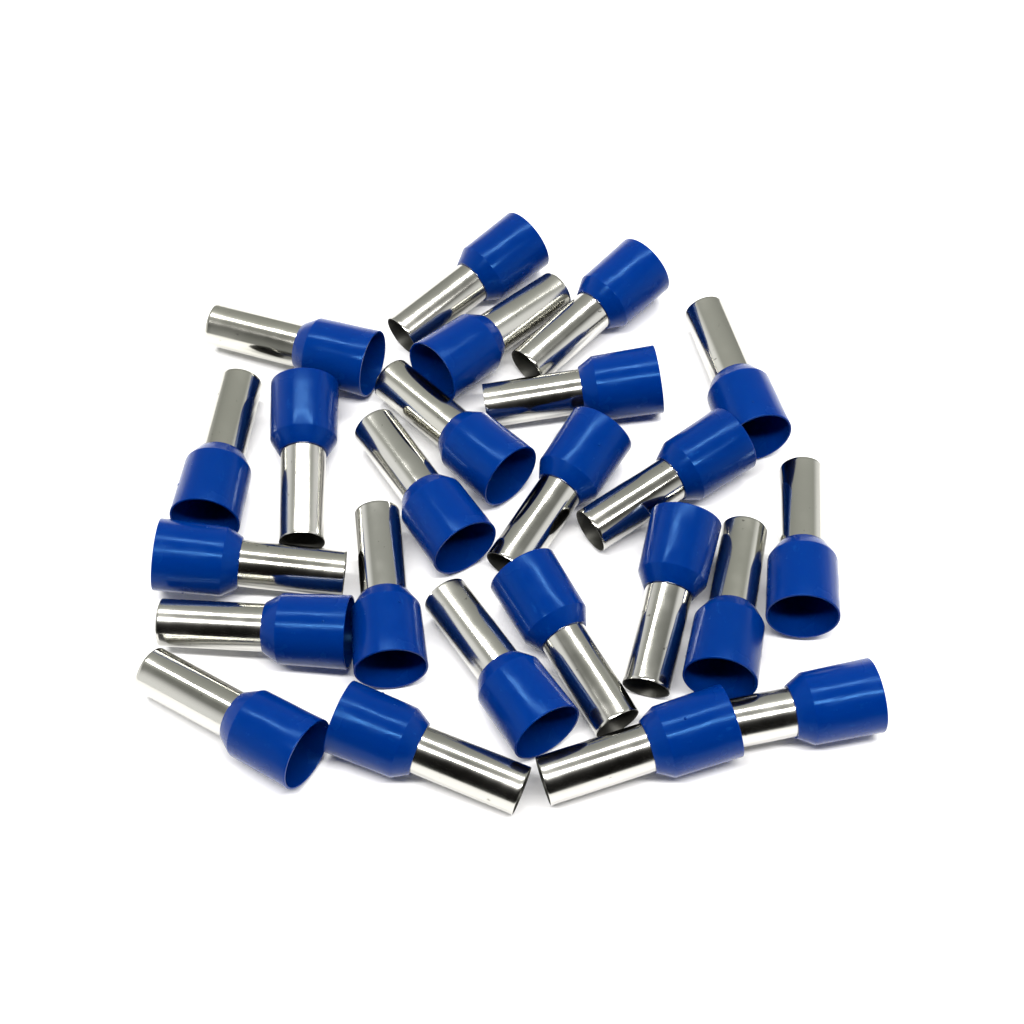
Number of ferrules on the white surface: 24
